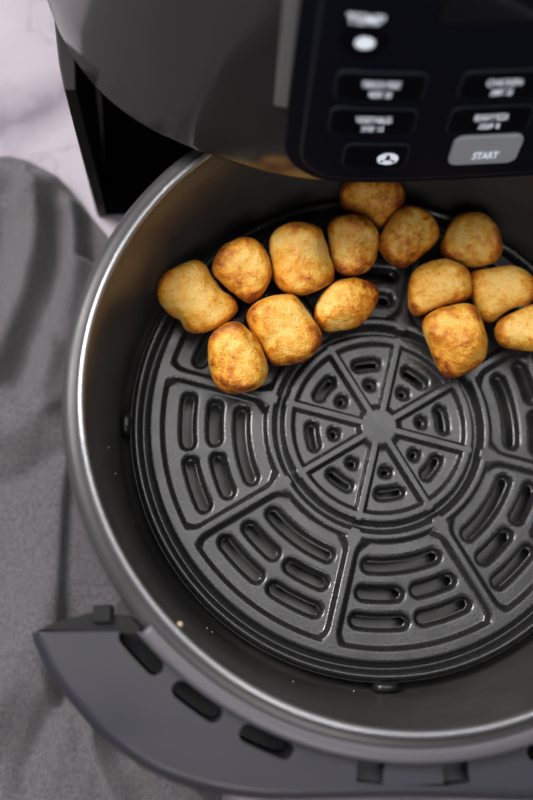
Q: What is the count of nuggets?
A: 14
